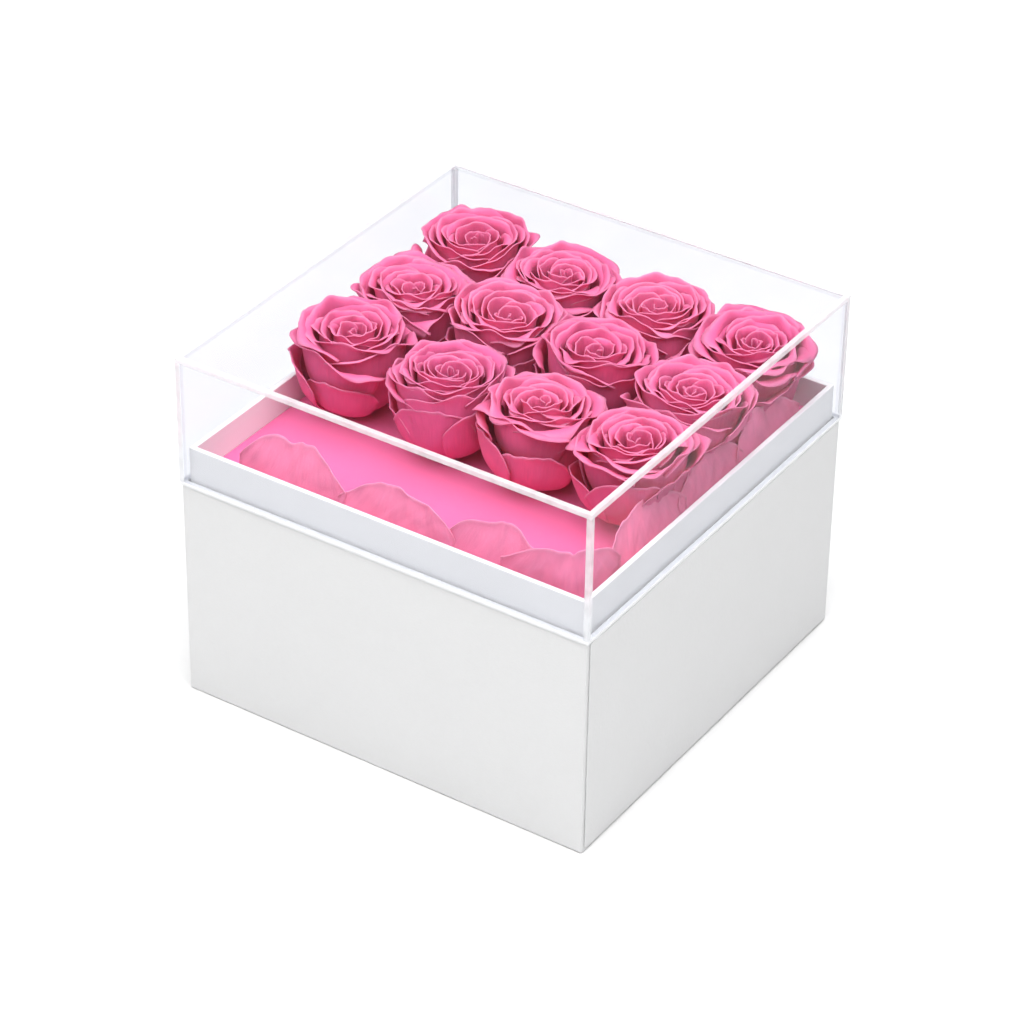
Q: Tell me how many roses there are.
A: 12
